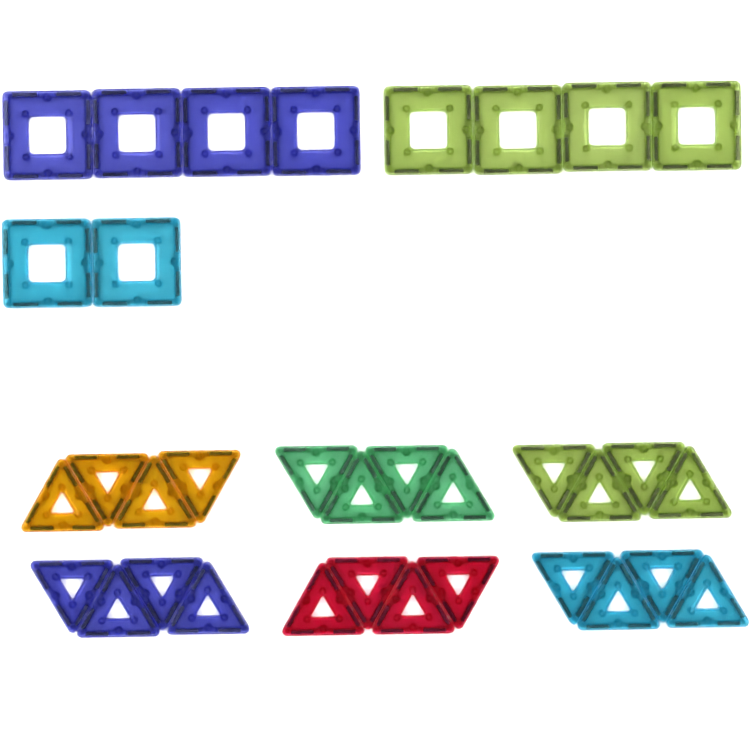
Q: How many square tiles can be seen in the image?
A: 10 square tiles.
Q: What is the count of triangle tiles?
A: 24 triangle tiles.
